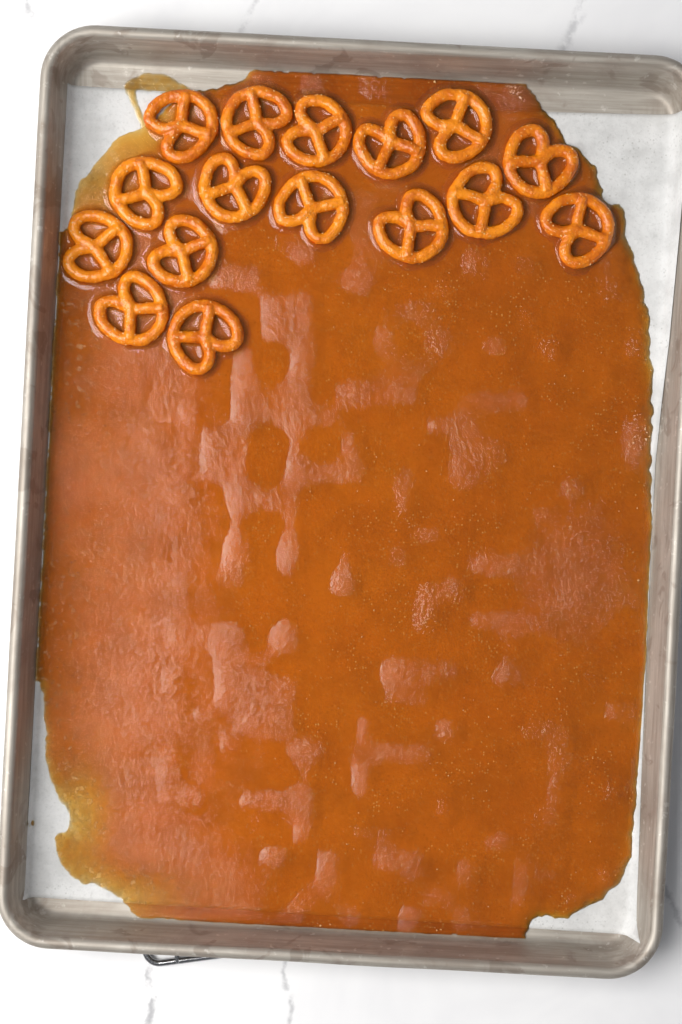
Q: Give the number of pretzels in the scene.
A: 16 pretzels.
